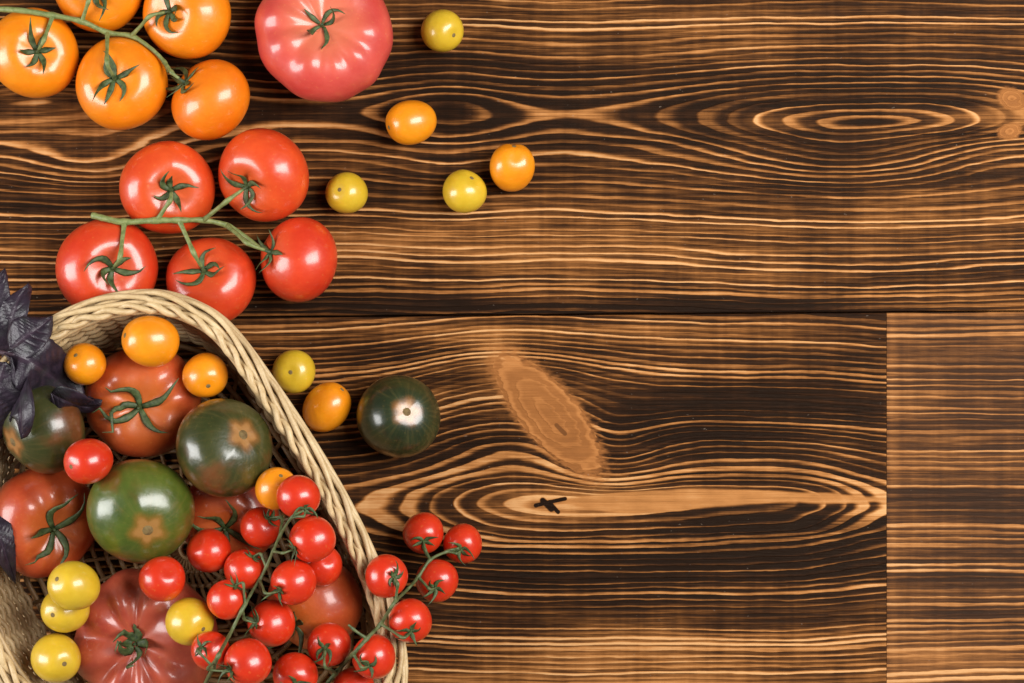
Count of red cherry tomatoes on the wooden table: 22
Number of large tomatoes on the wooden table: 20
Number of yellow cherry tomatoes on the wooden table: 8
